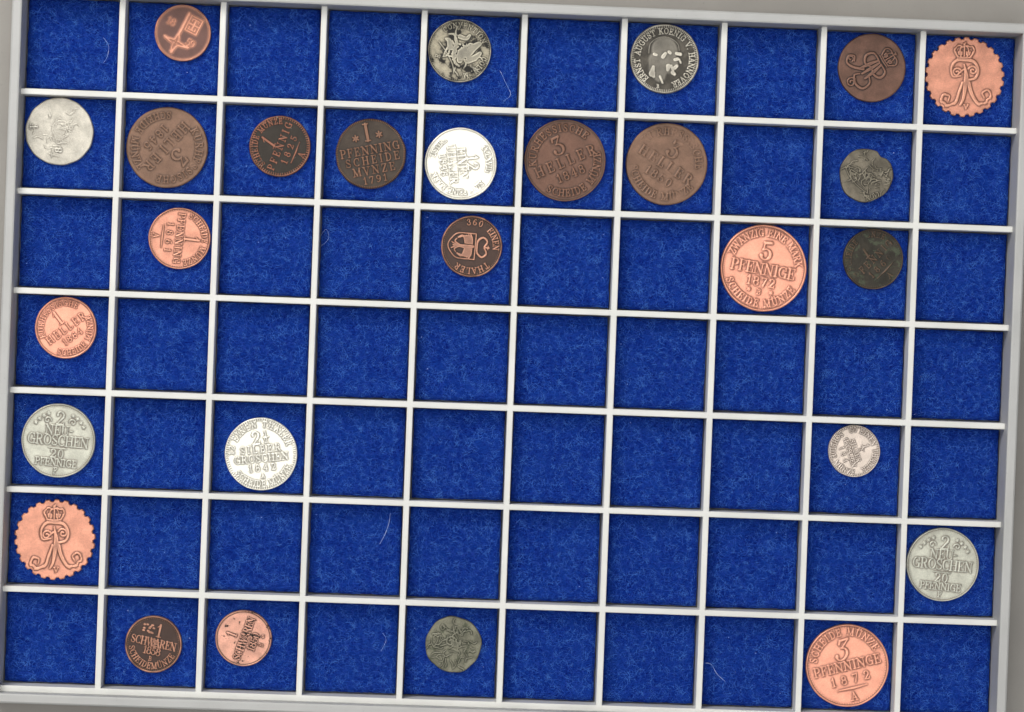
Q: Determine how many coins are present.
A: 27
